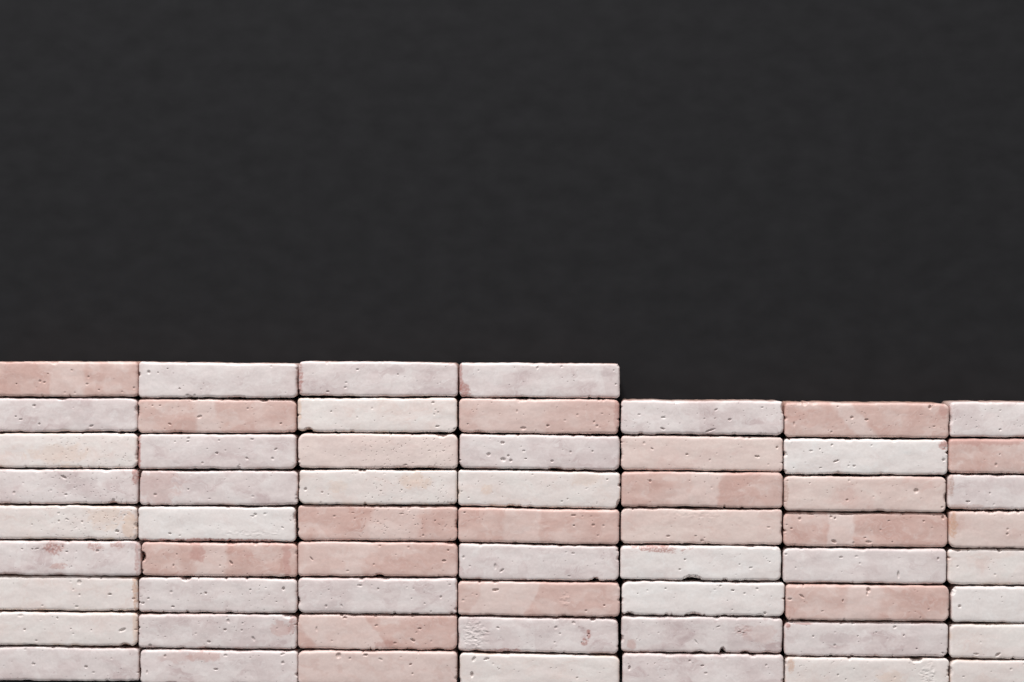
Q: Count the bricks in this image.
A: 60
